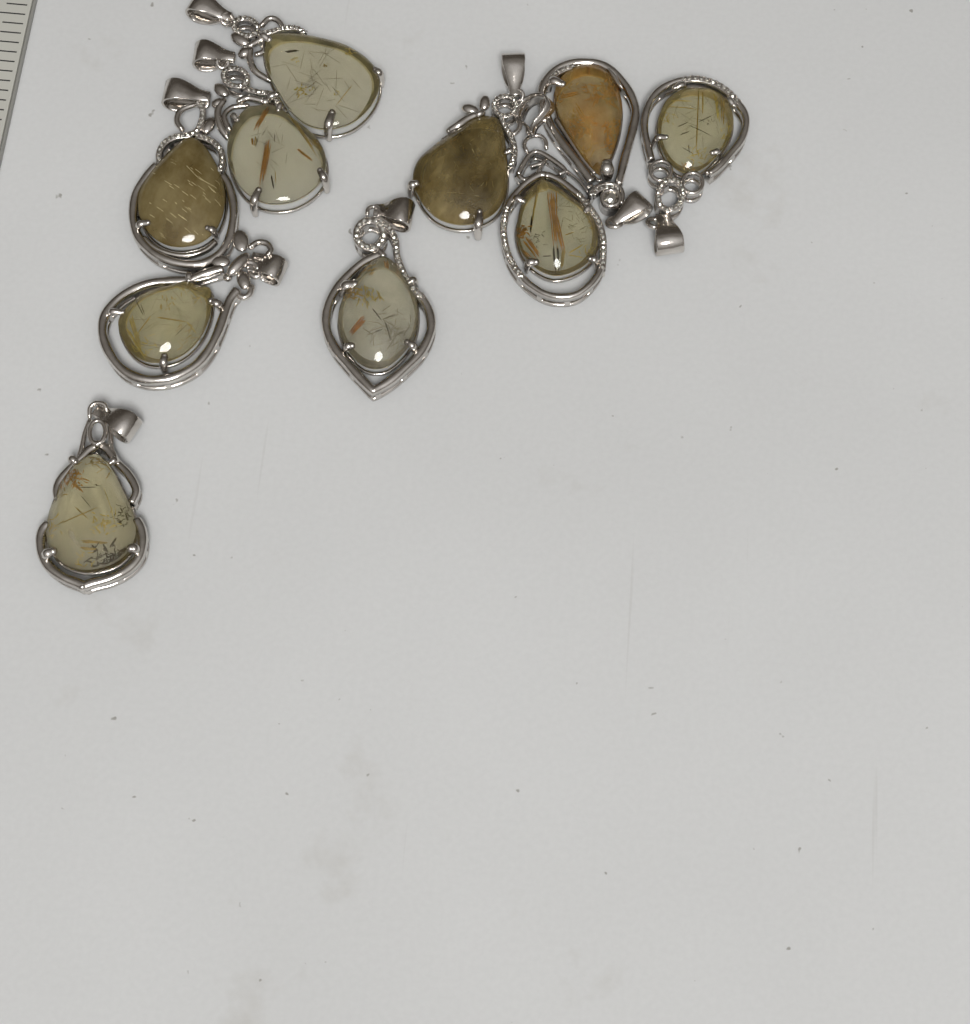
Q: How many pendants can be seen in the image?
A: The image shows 10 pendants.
